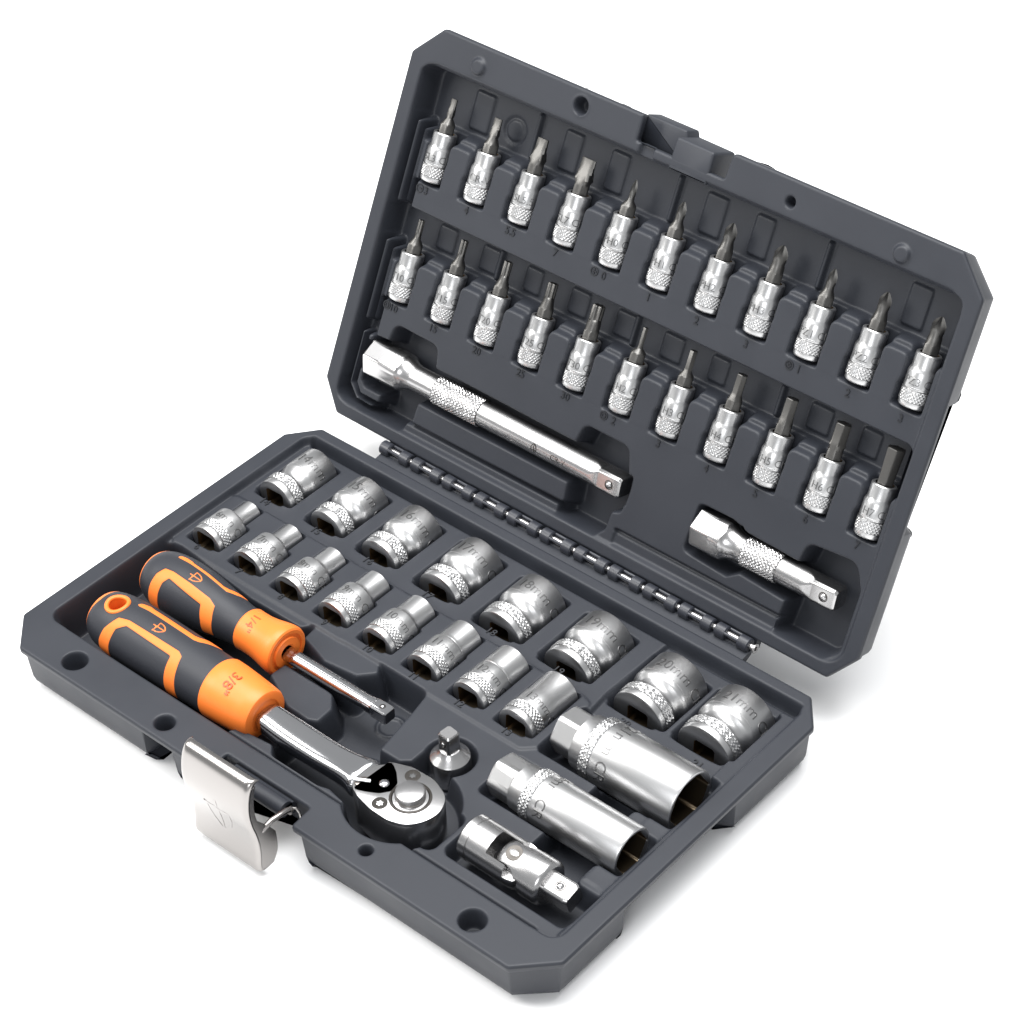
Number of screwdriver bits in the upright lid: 22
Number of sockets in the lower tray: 18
